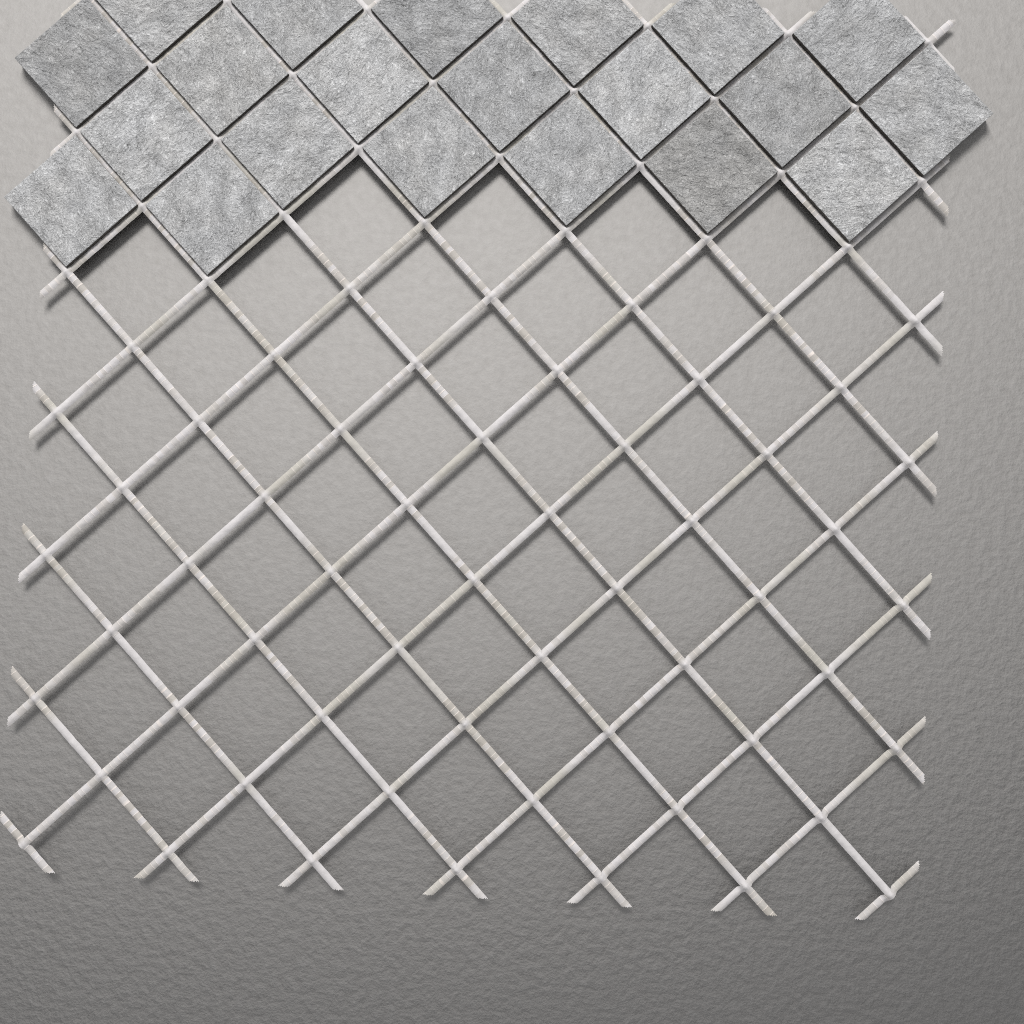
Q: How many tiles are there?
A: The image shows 21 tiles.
